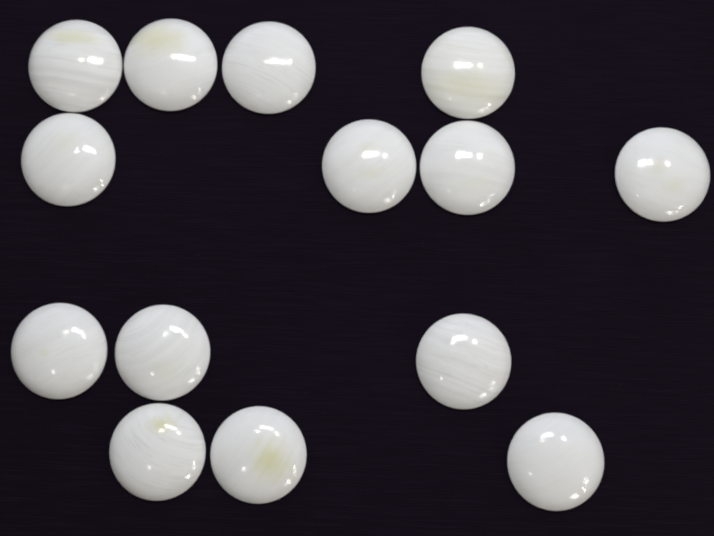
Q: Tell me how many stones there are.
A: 14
